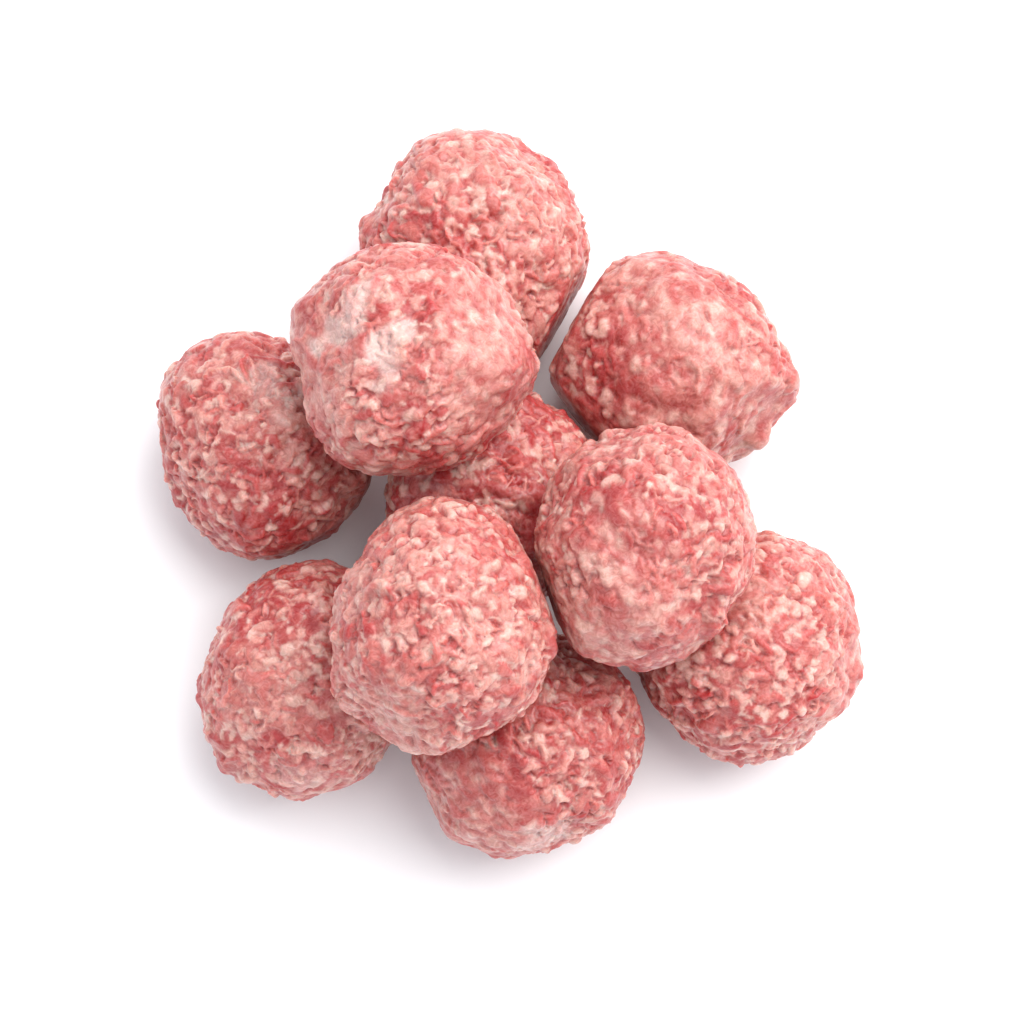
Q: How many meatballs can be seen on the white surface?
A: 10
